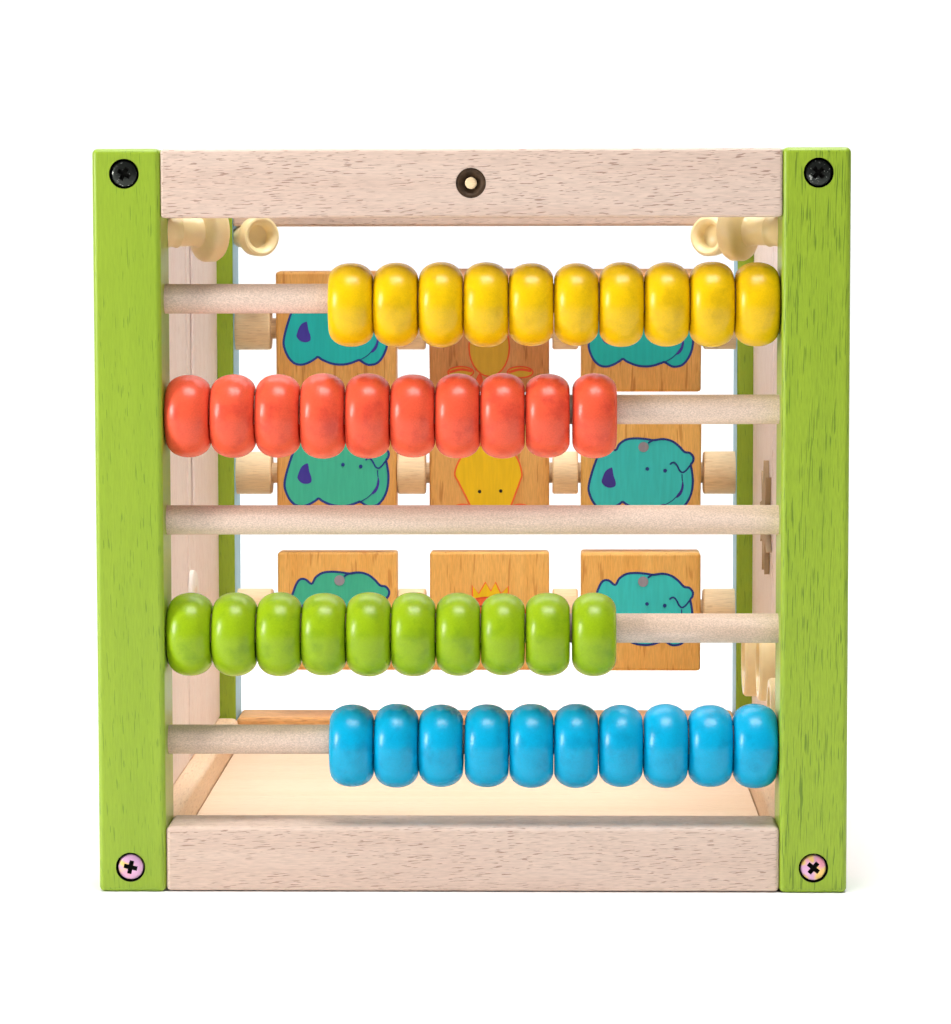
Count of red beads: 10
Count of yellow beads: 10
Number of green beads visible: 10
